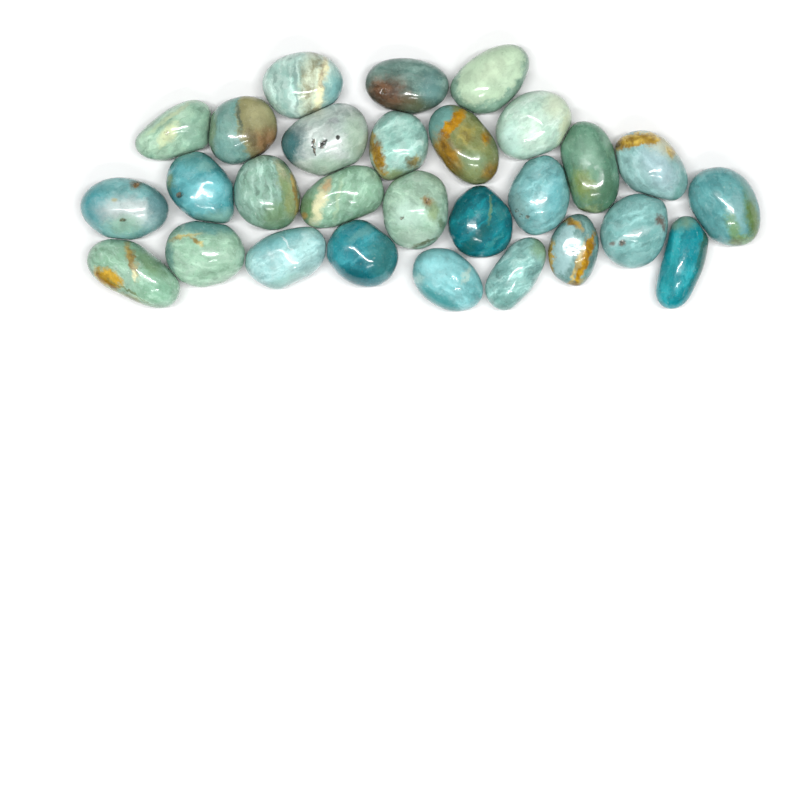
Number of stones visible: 28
